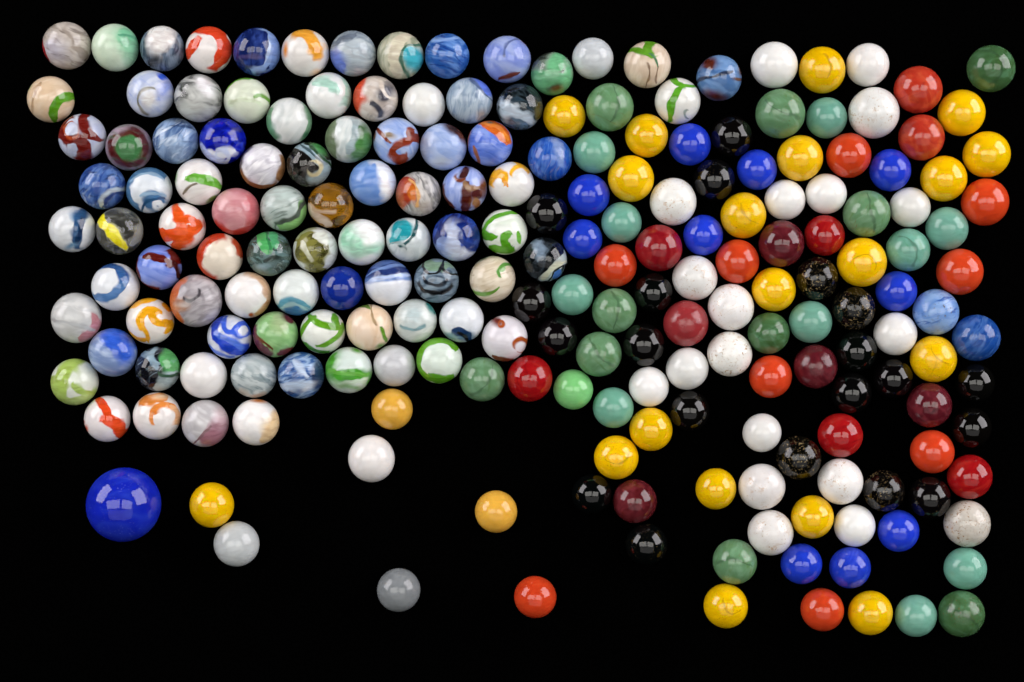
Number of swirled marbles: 85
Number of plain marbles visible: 121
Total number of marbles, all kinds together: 206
